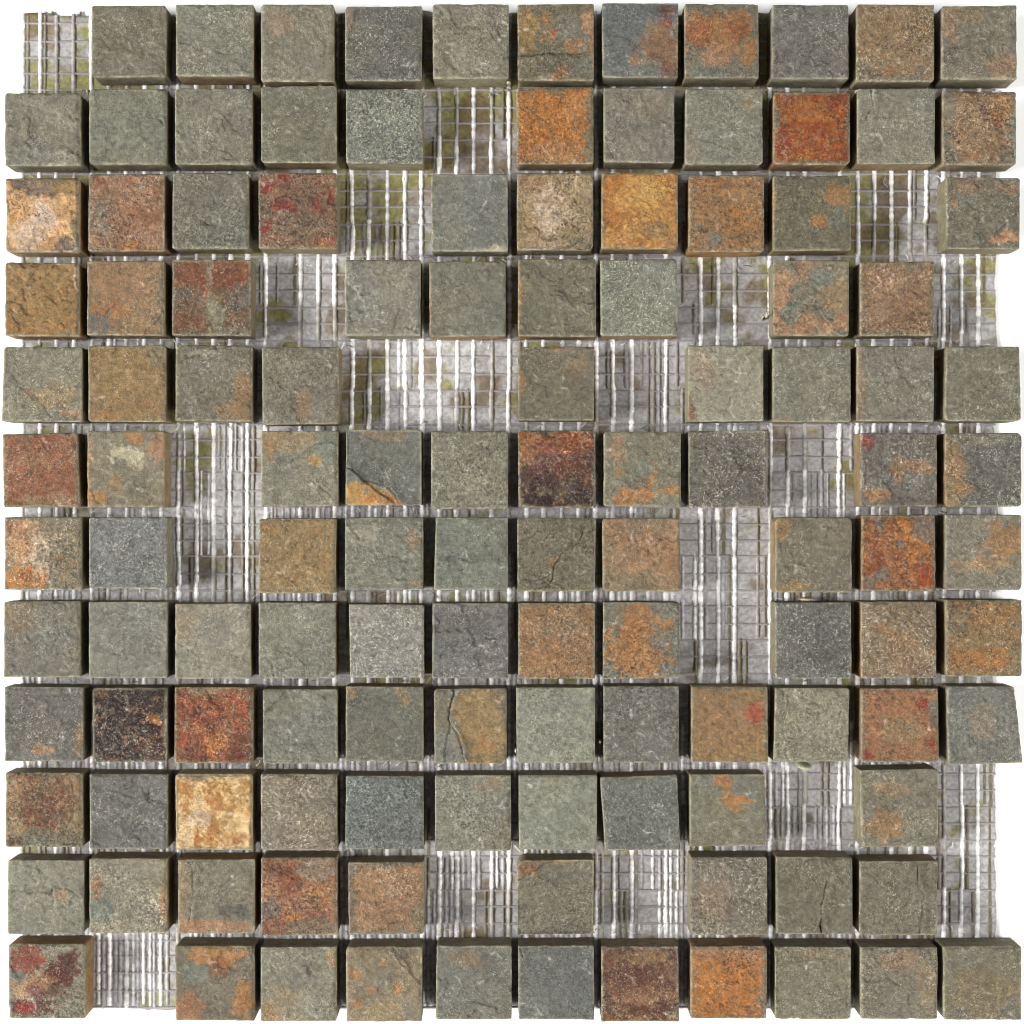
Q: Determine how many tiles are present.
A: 123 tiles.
